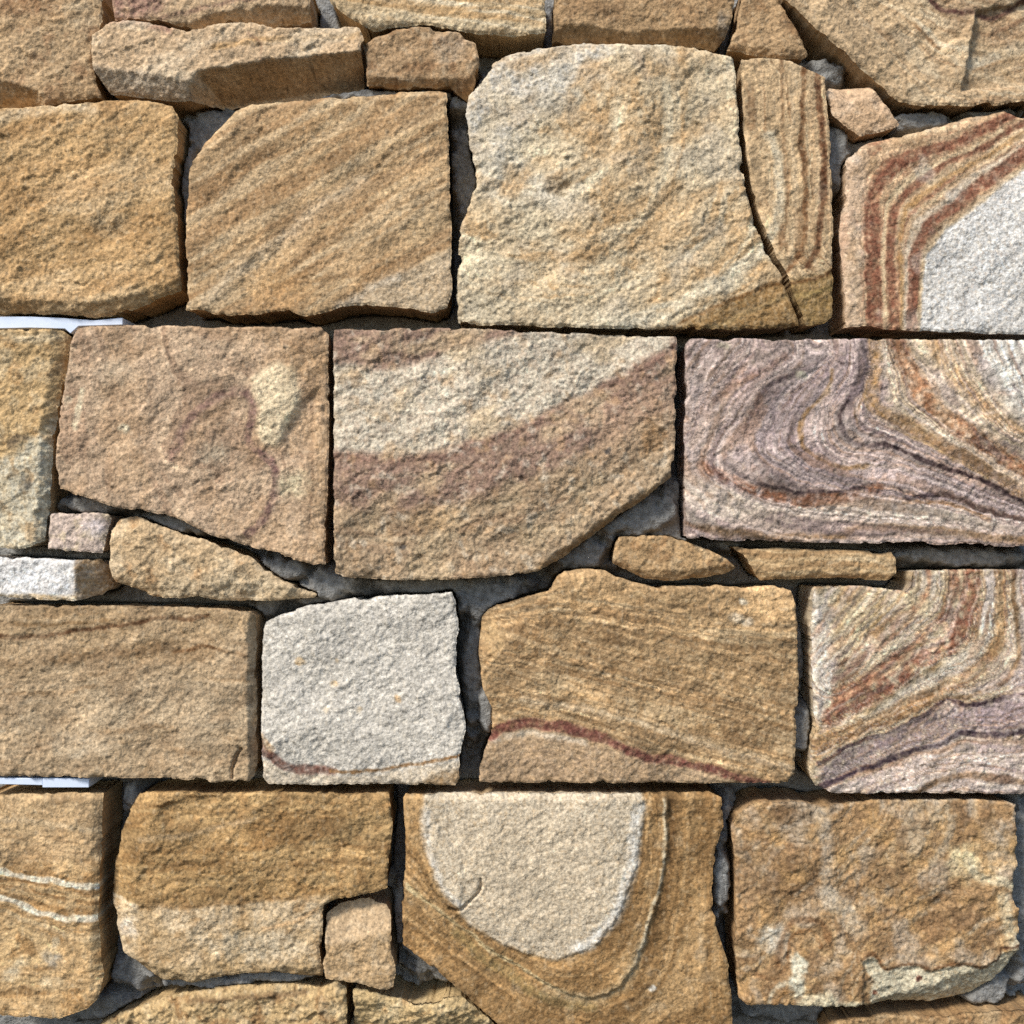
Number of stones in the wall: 35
